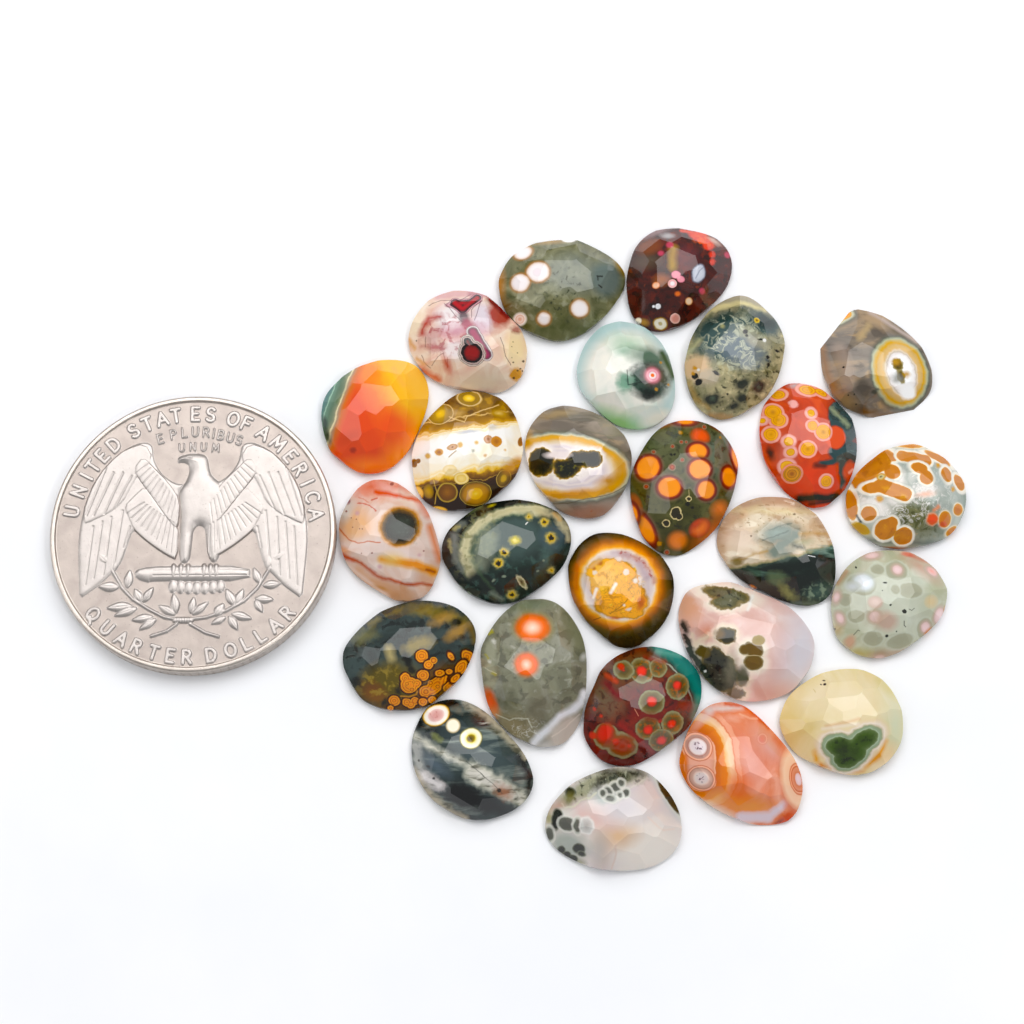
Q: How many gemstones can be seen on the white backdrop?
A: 25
